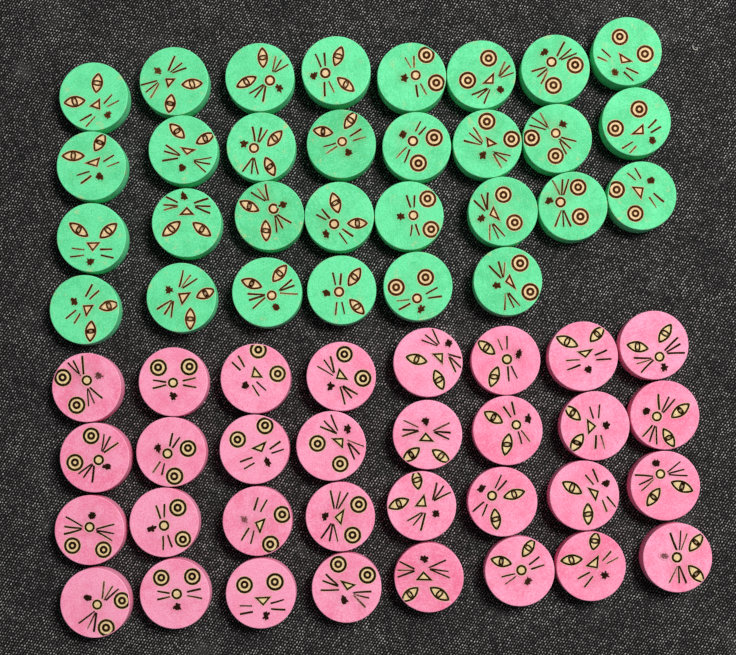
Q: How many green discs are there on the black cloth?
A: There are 30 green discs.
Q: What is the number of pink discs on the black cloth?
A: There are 32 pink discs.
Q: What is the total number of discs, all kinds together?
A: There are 62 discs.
